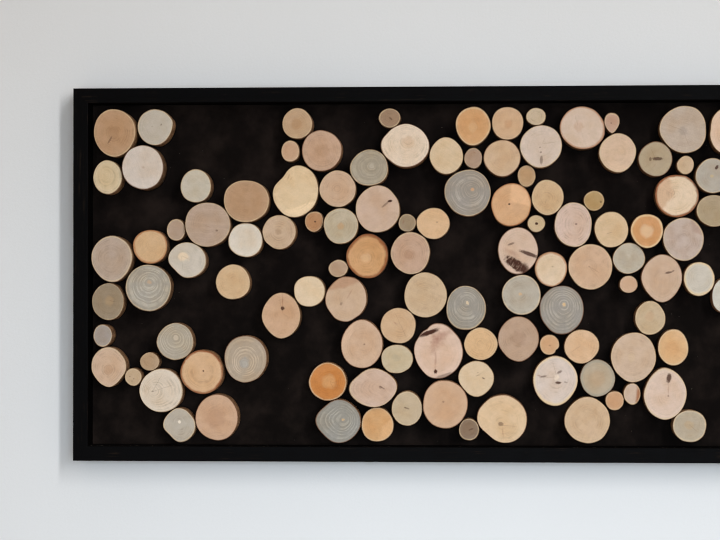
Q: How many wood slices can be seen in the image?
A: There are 111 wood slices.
